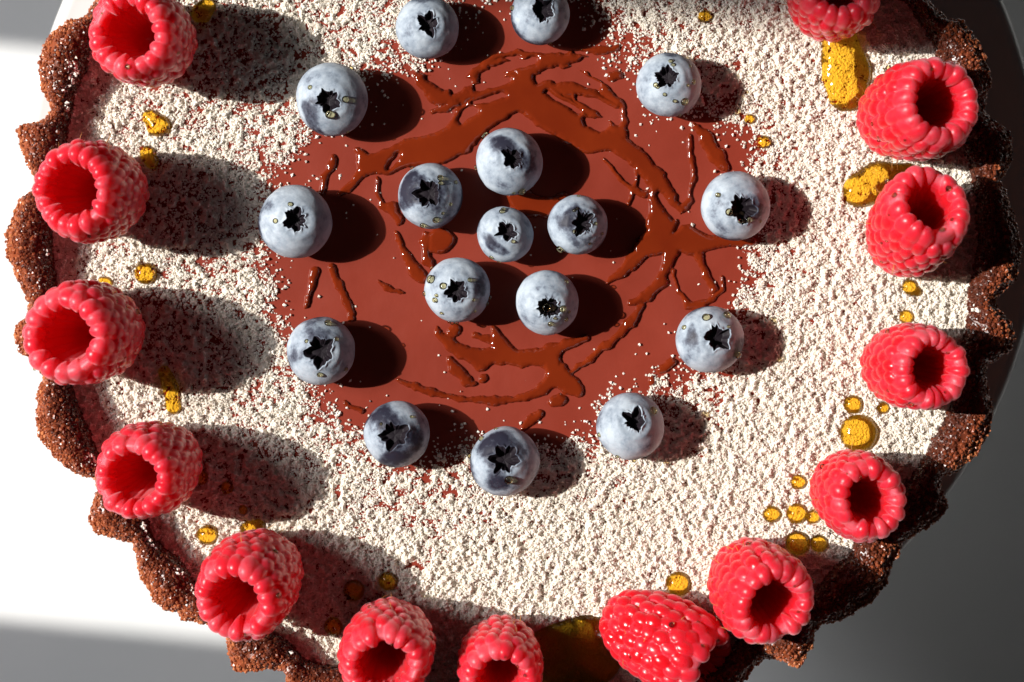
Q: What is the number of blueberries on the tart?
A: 17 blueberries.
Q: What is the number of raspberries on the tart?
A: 14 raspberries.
